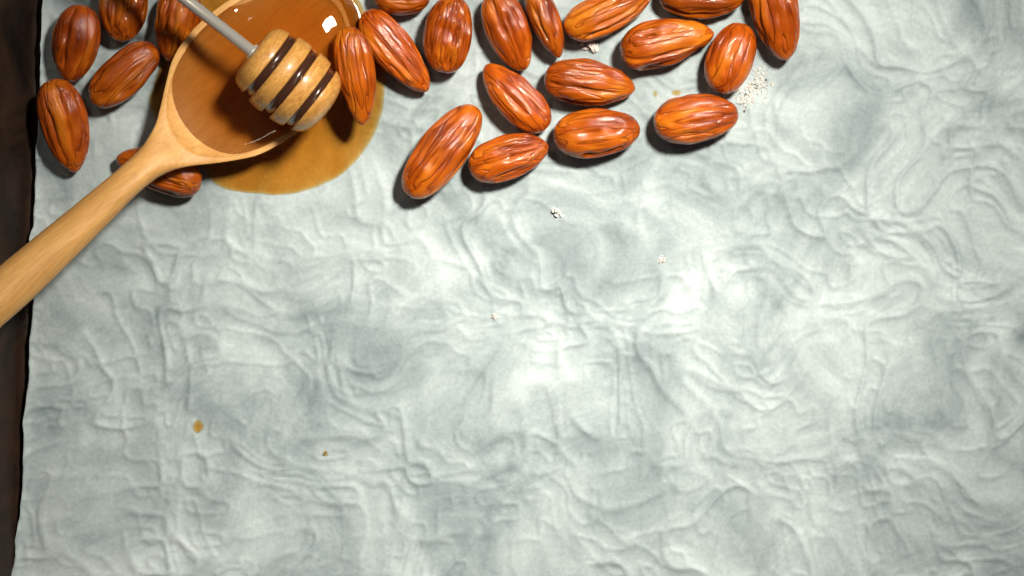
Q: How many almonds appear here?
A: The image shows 23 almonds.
